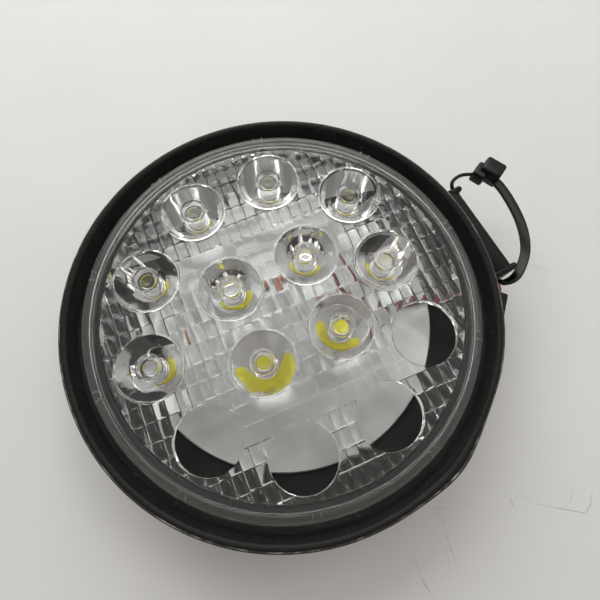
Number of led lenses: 10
